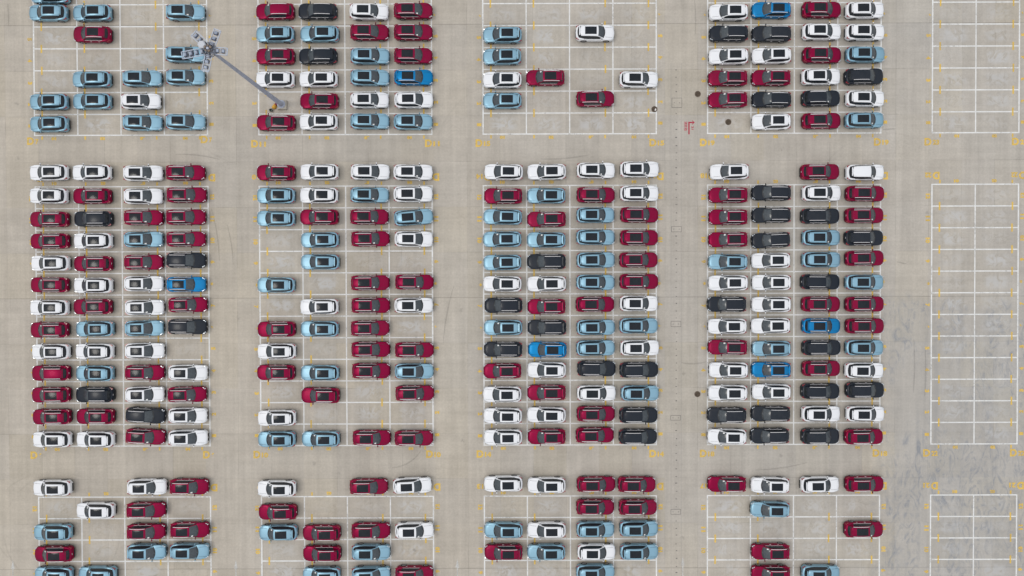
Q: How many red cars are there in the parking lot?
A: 103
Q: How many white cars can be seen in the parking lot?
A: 92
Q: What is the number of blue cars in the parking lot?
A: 83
